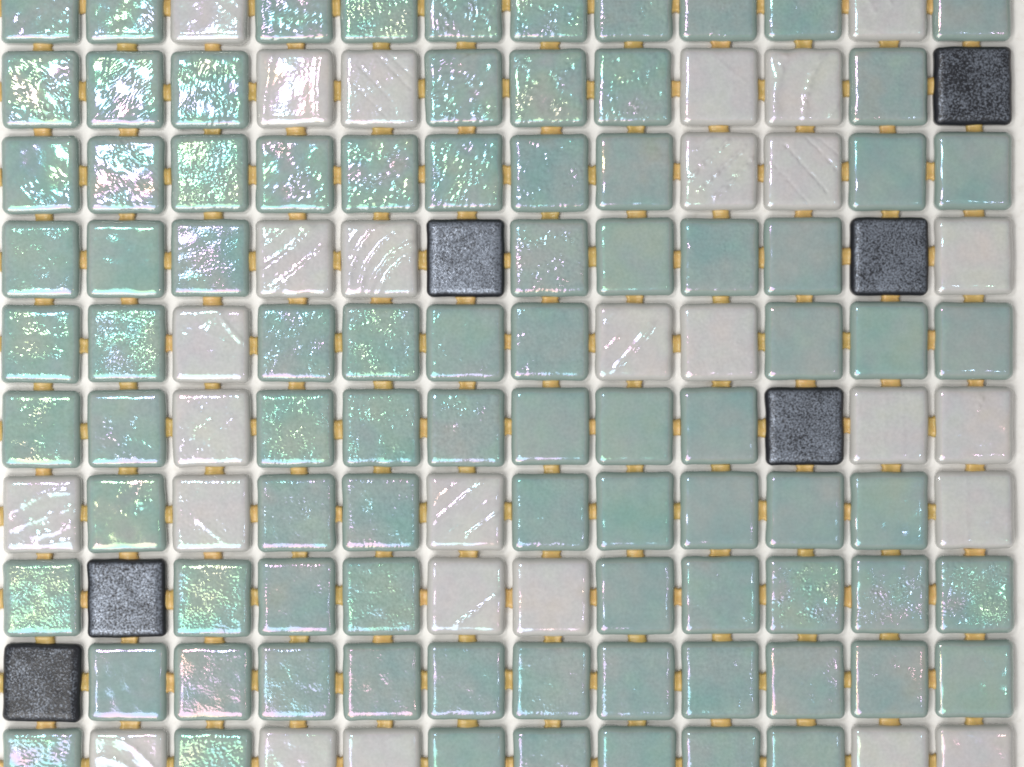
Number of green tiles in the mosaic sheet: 86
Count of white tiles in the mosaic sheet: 28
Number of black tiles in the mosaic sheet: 6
